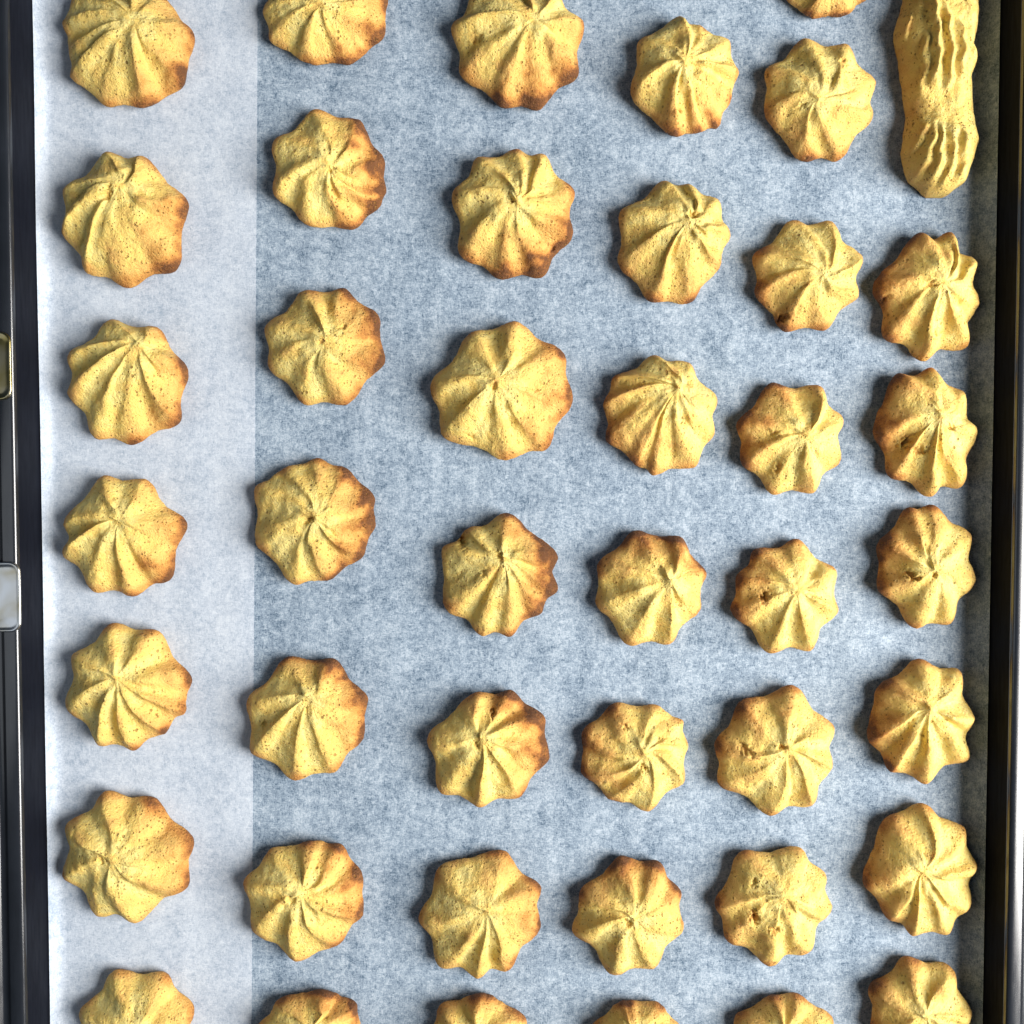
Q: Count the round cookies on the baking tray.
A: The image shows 42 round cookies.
